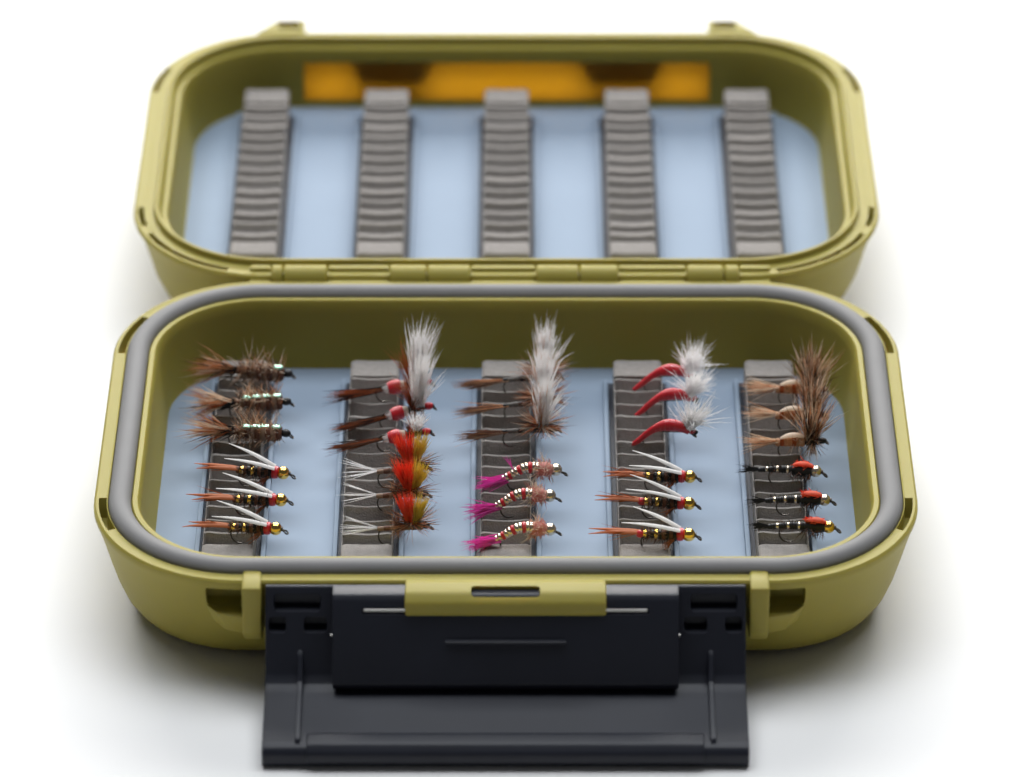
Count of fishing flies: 30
